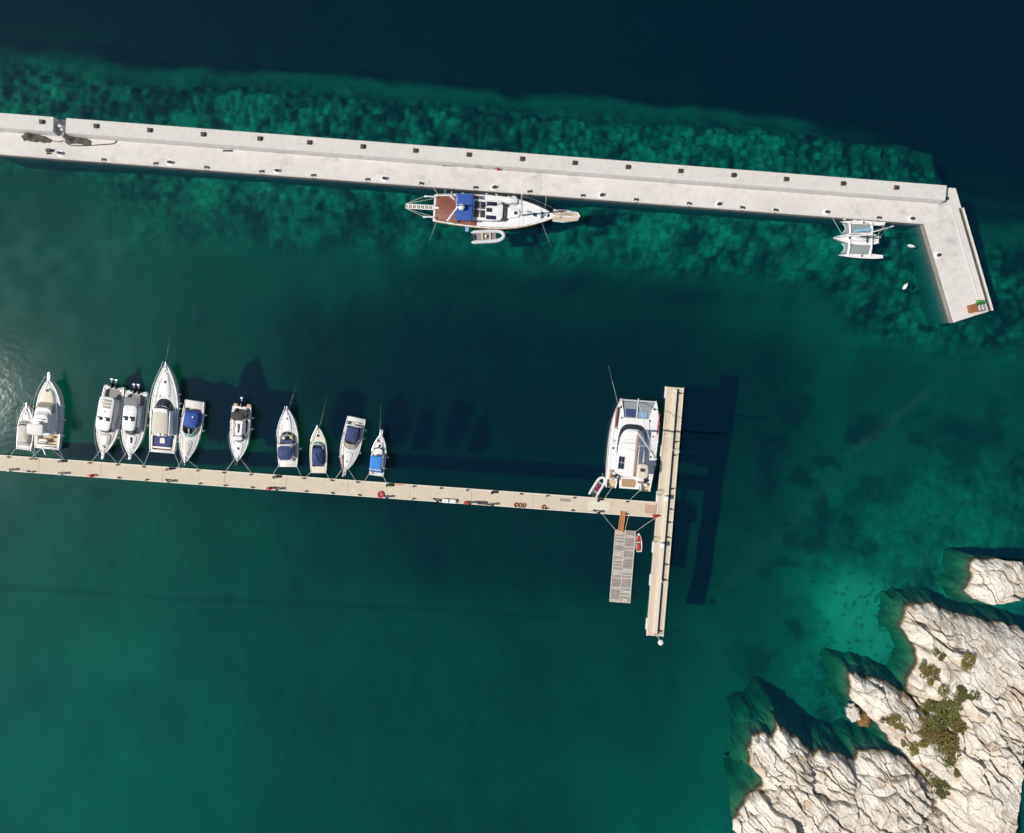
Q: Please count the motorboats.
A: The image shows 11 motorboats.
